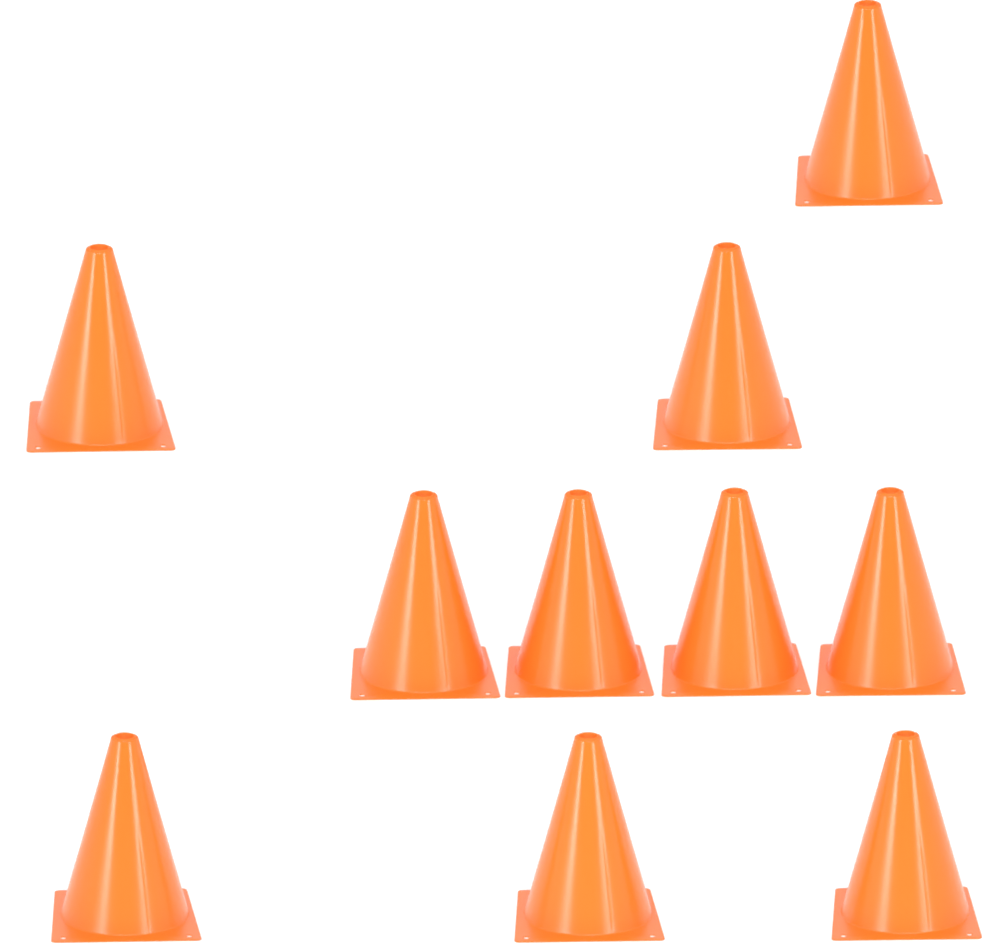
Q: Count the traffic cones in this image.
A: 10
